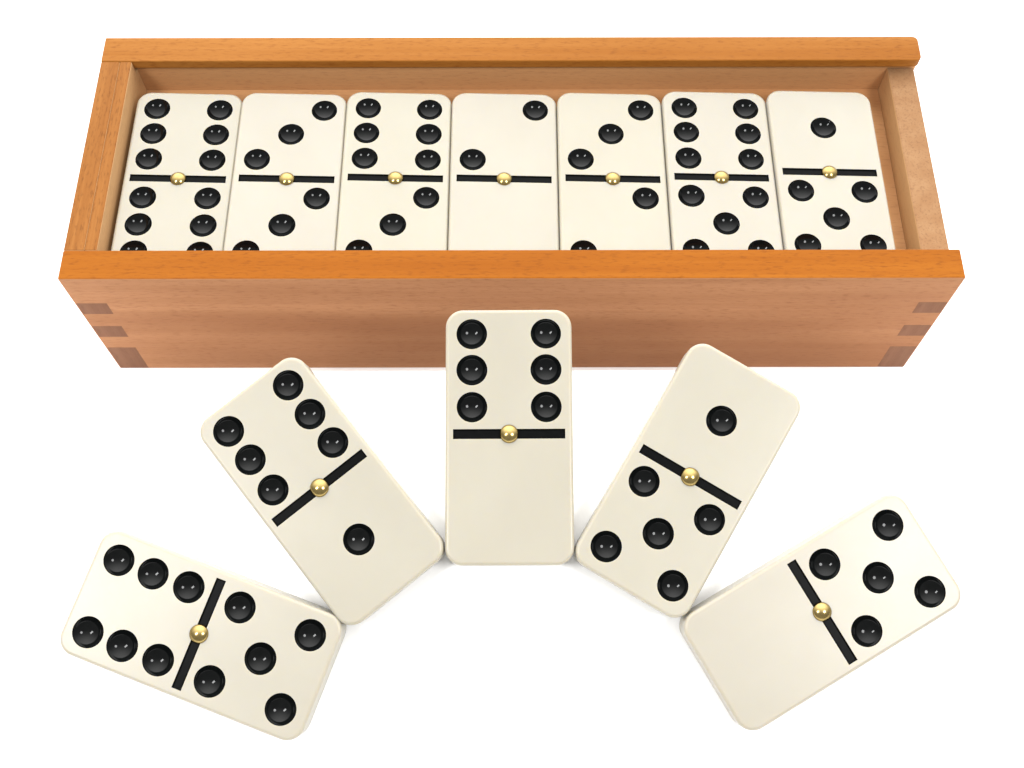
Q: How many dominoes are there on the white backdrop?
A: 12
